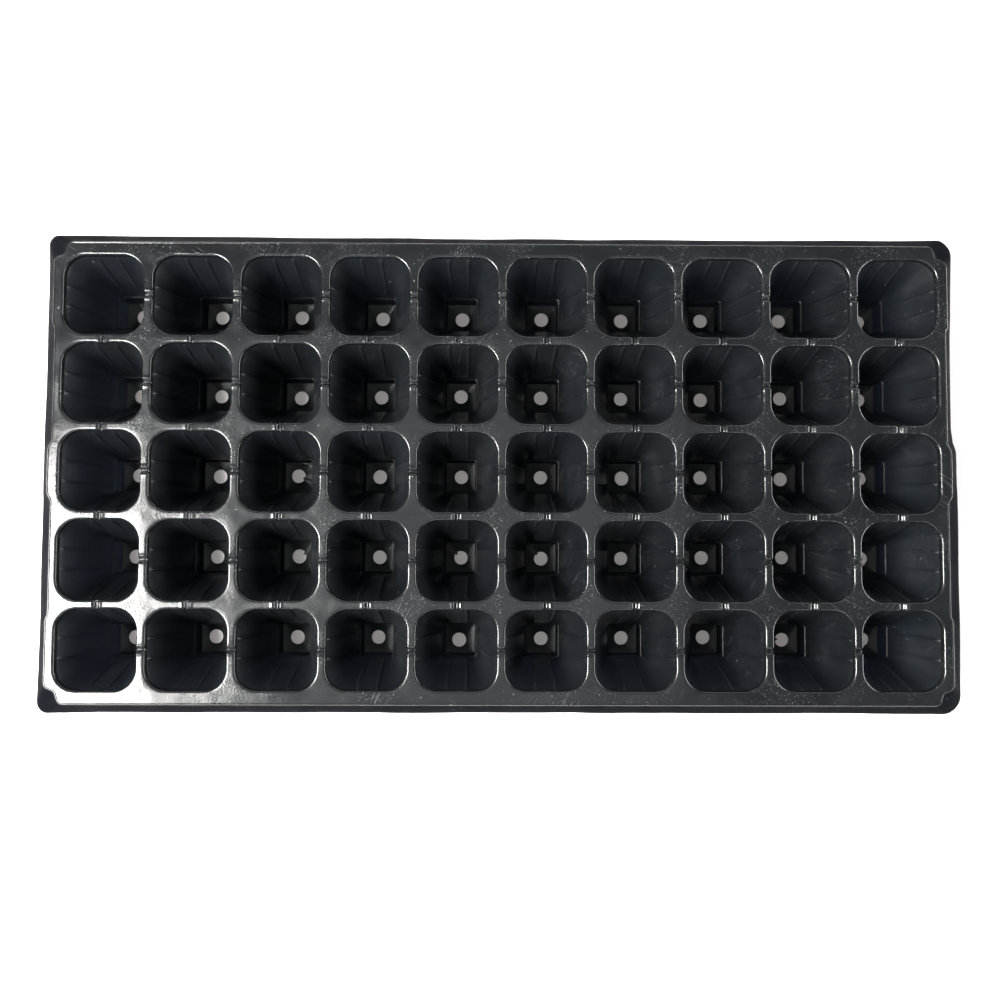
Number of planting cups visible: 50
